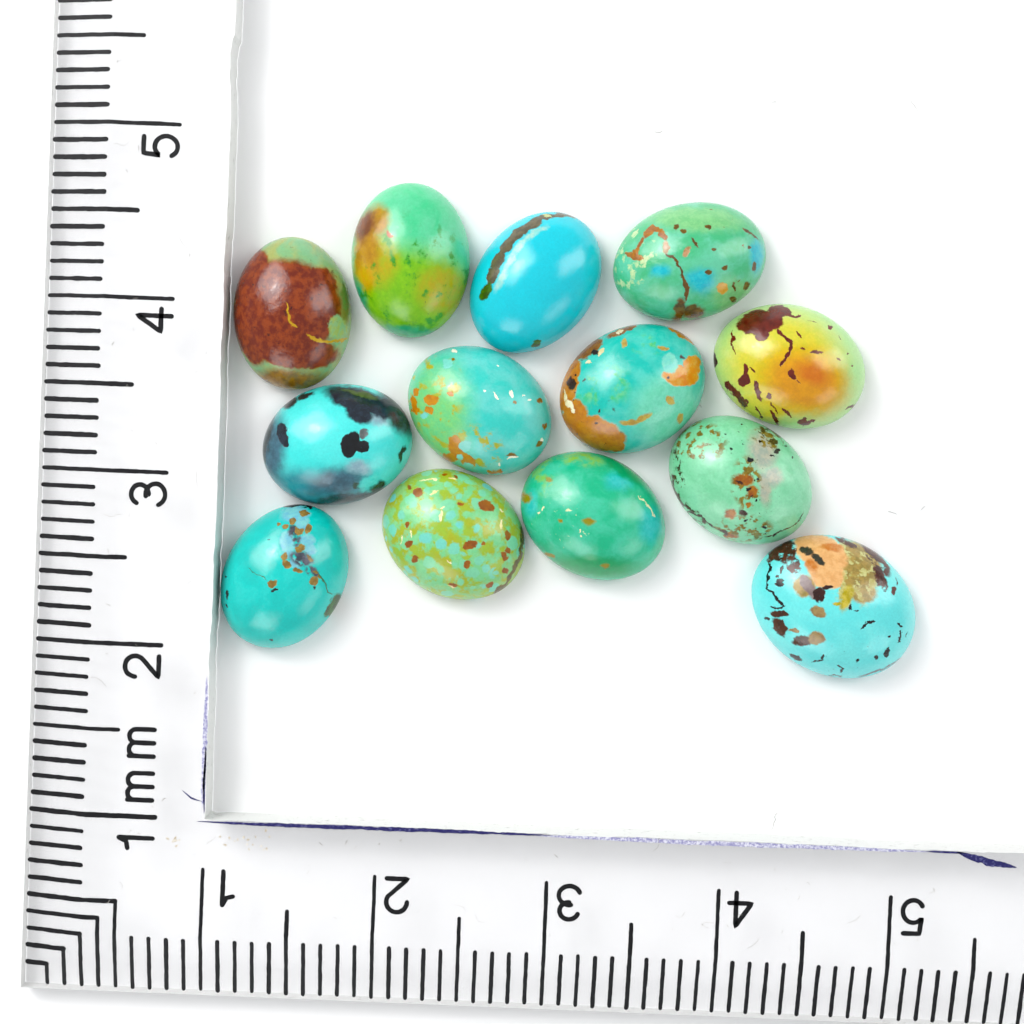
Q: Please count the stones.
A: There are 13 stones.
